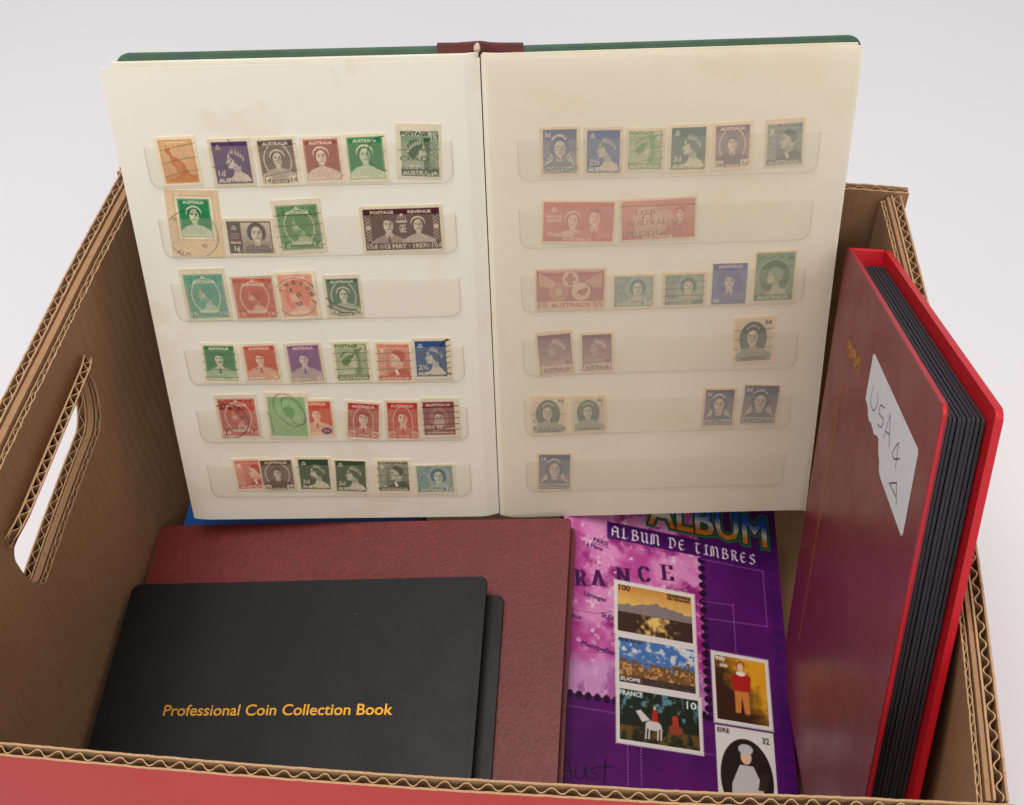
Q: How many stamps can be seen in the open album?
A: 53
